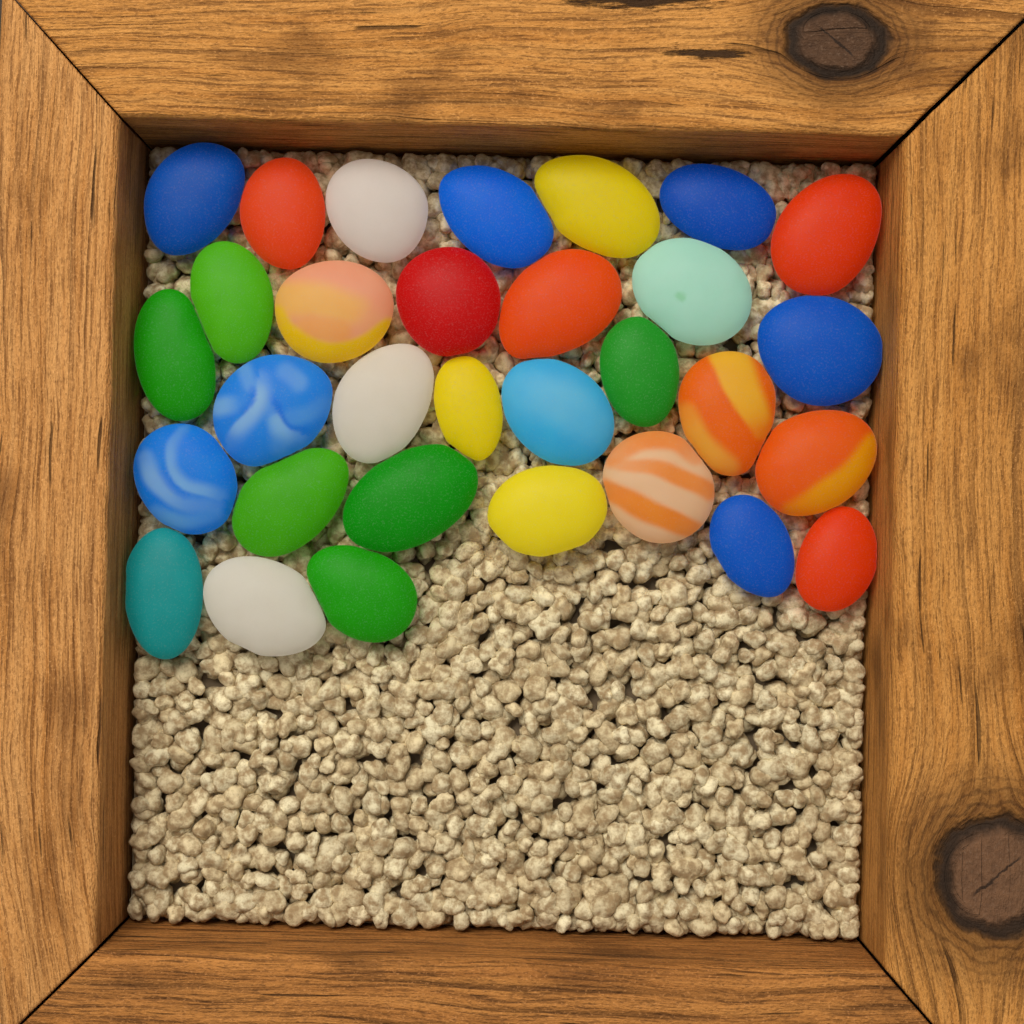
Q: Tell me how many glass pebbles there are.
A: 31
